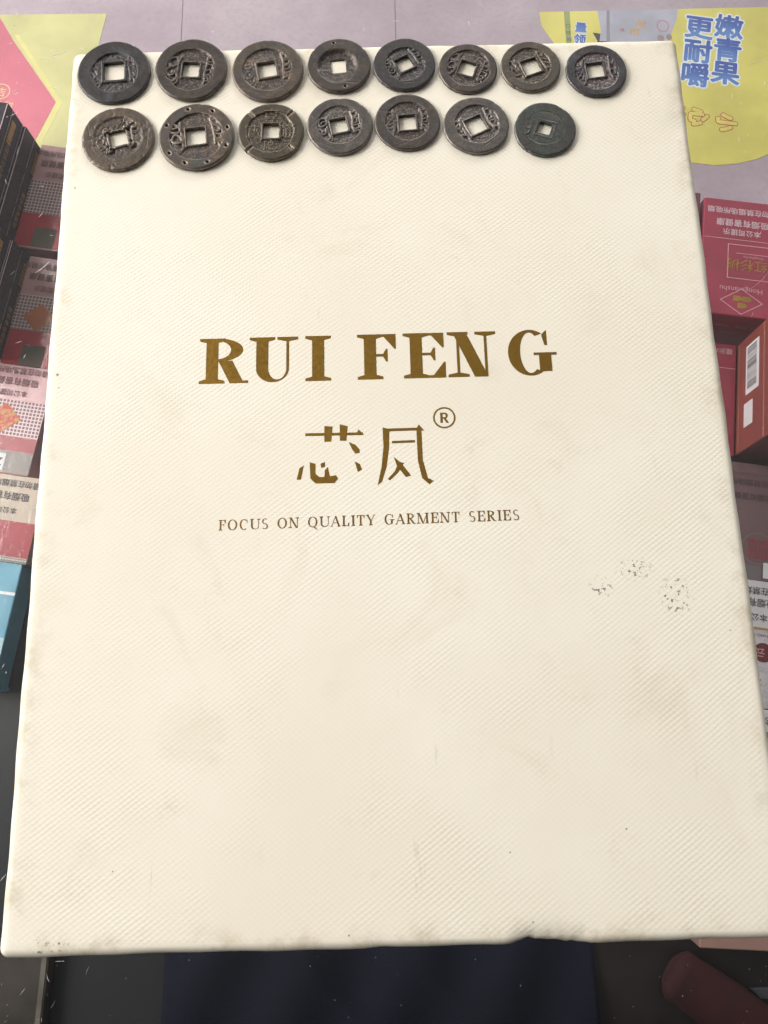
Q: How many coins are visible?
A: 15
